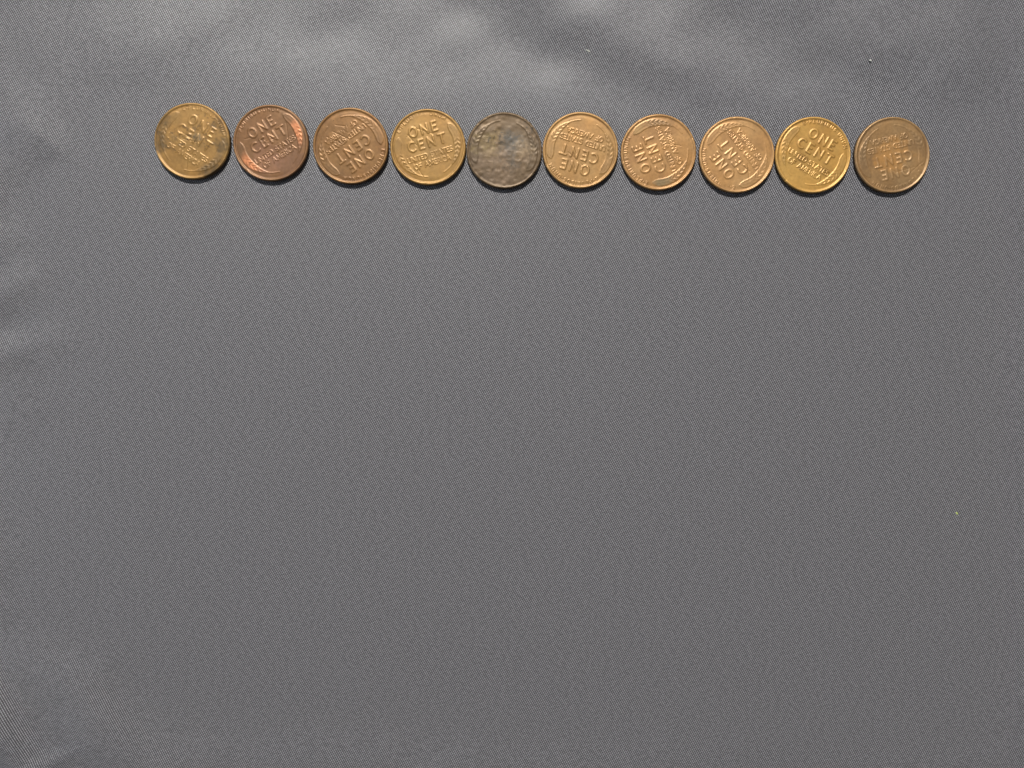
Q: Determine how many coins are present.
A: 10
